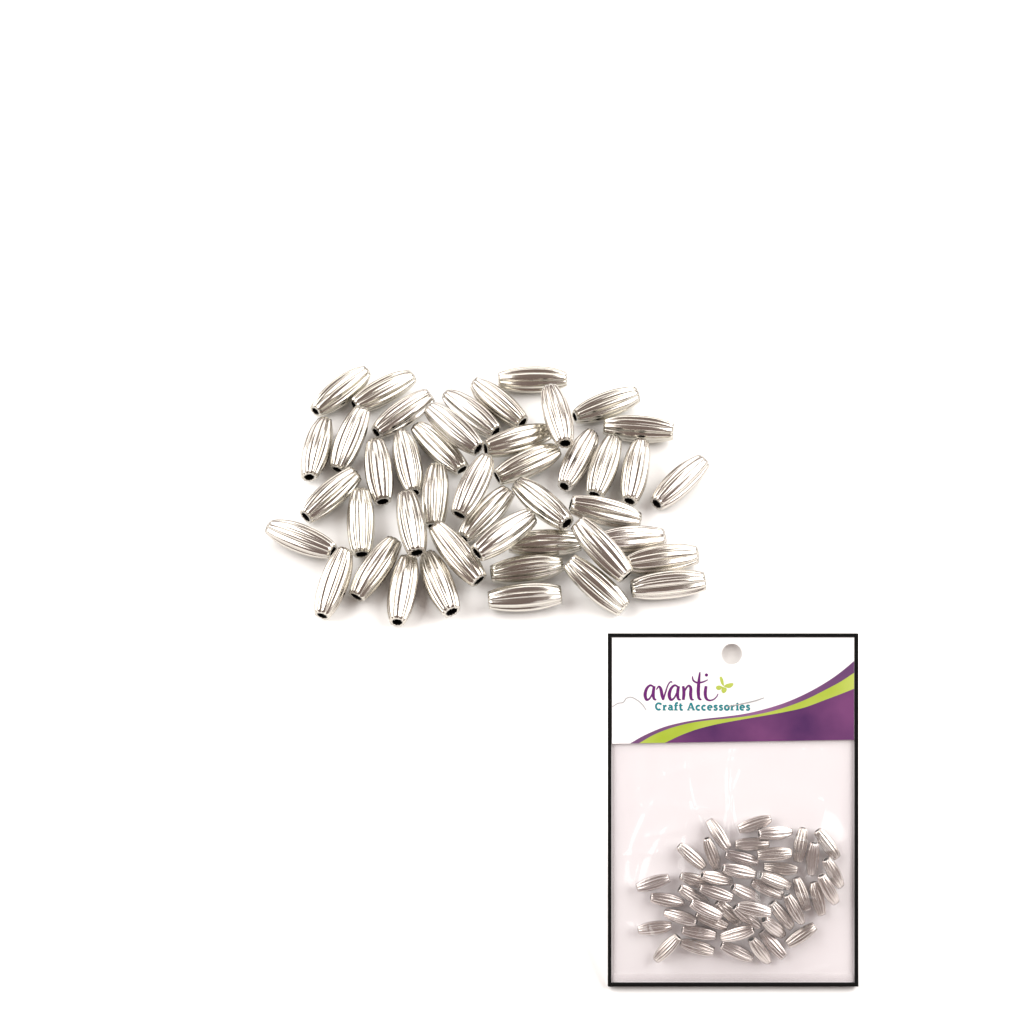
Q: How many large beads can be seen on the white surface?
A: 44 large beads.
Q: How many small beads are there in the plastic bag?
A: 44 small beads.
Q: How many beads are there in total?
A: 88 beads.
